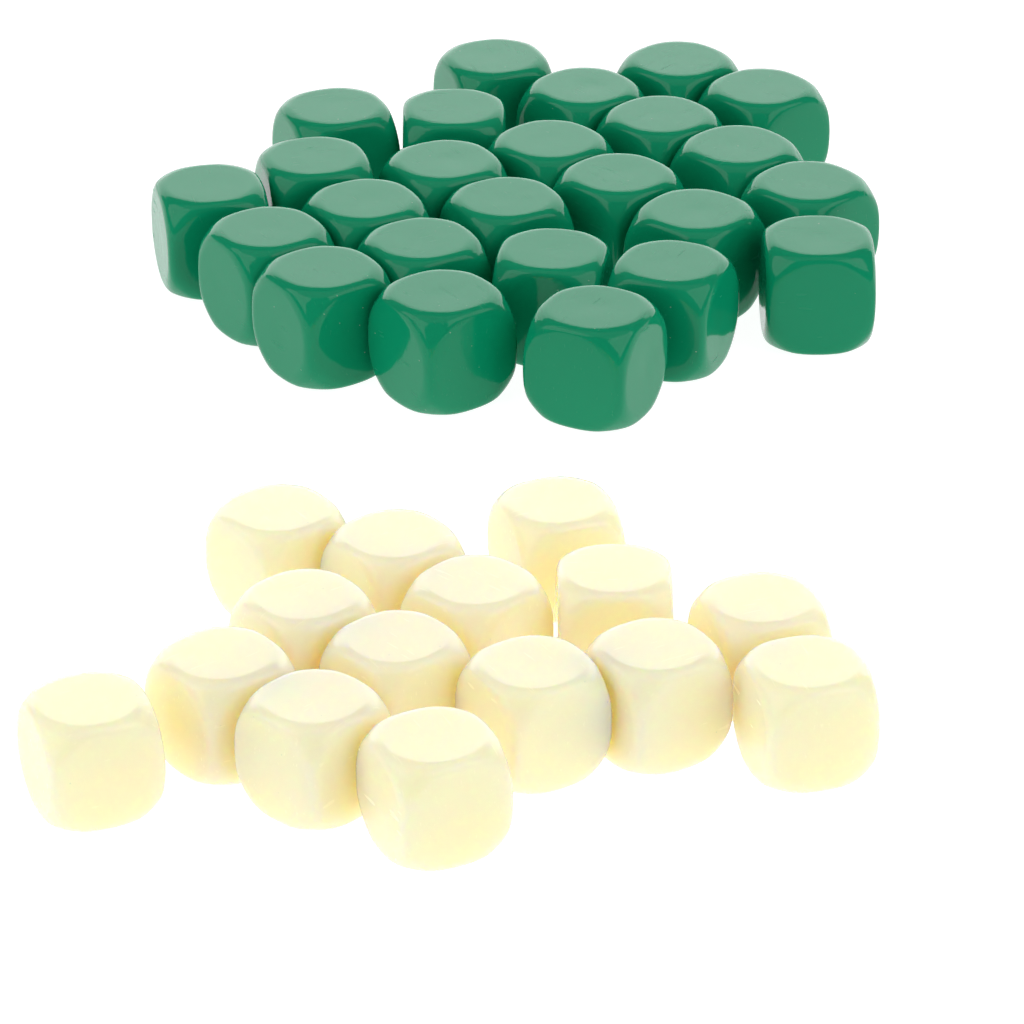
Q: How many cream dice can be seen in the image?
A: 15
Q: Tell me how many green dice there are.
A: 25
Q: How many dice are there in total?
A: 40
